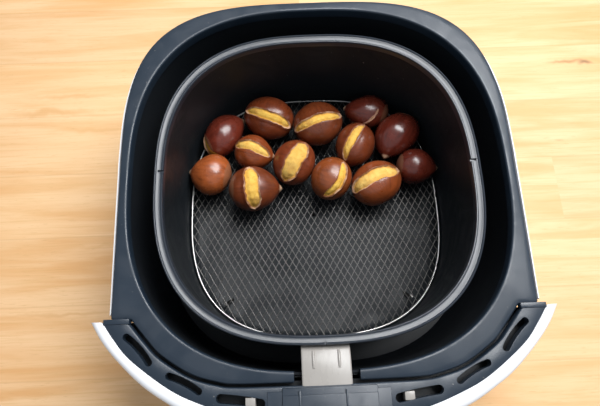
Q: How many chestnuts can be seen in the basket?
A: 13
